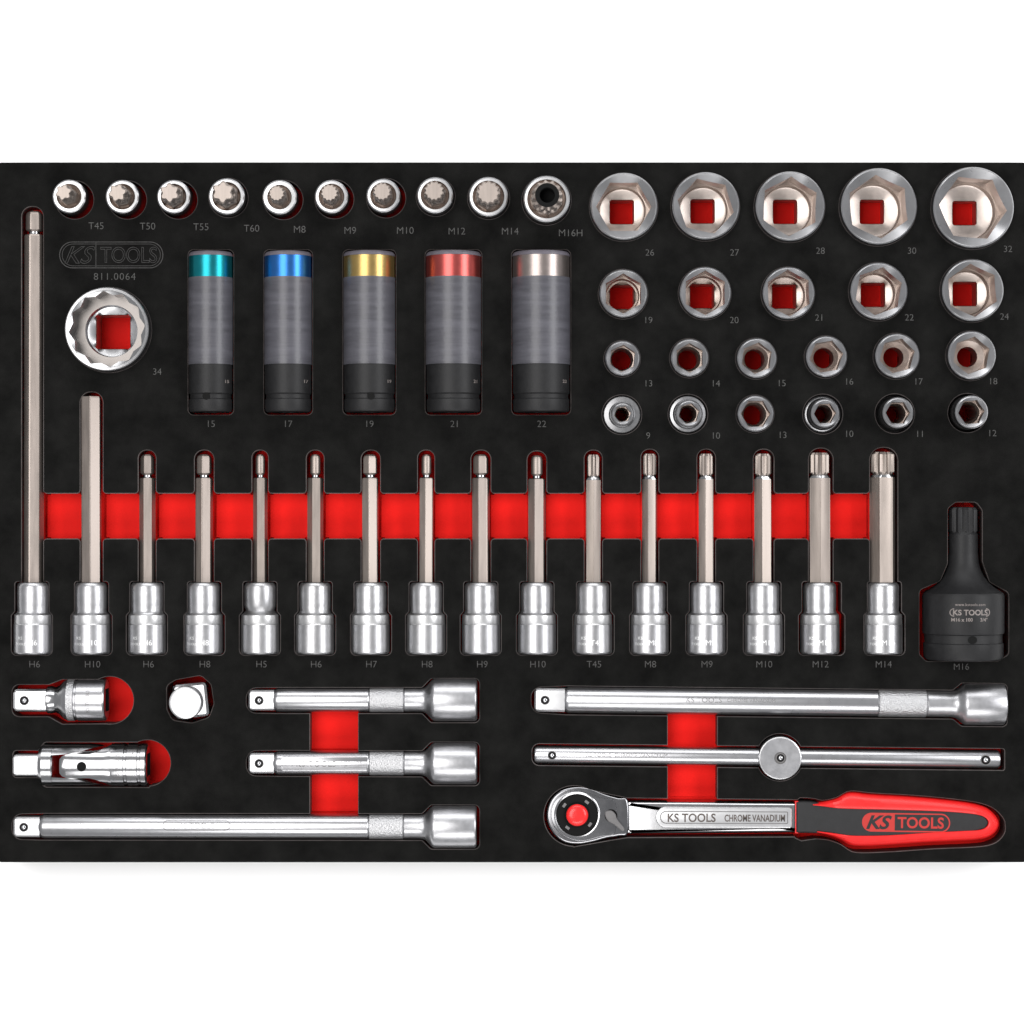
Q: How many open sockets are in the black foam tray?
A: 23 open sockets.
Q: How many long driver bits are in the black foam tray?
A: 16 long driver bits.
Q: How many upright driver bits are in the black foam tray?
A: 10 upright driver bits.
